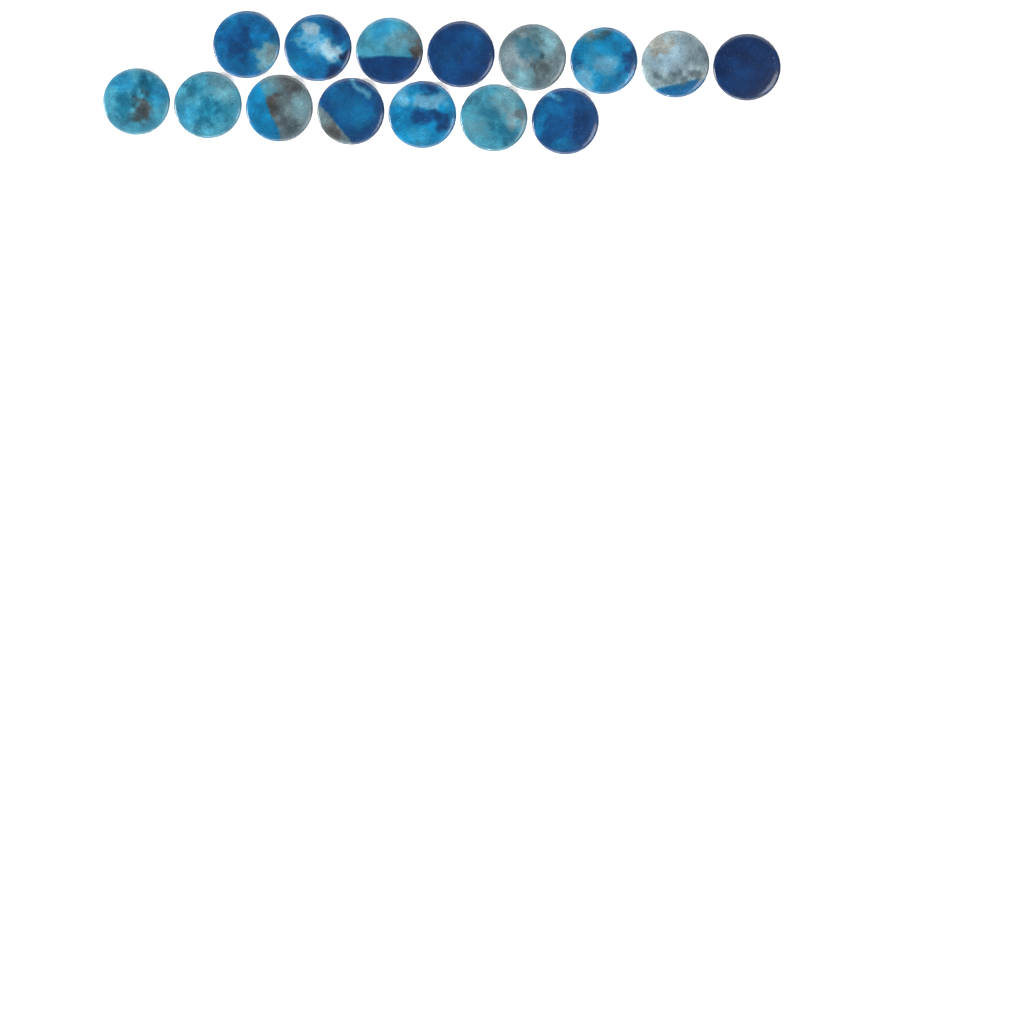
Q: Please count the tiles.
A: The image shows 15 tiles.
